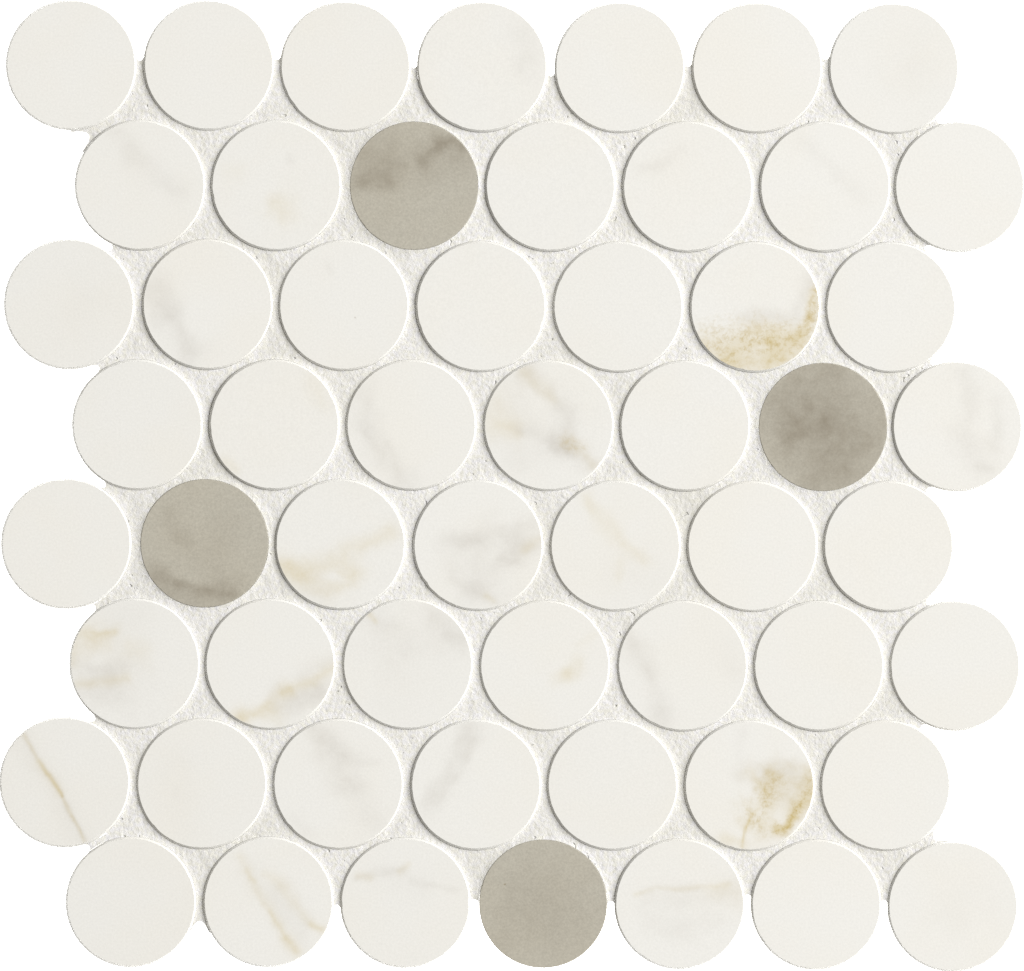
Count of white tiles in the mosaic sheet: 52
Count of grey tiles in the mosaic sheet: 4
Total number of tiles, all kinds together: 56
